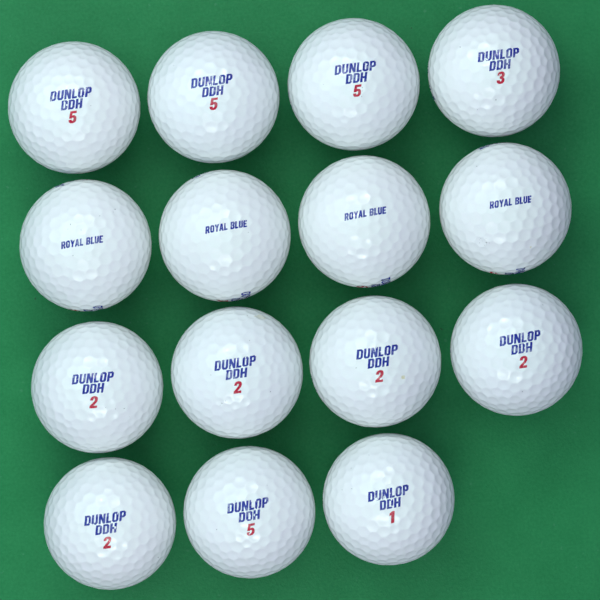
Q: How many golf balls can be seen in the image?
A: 15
